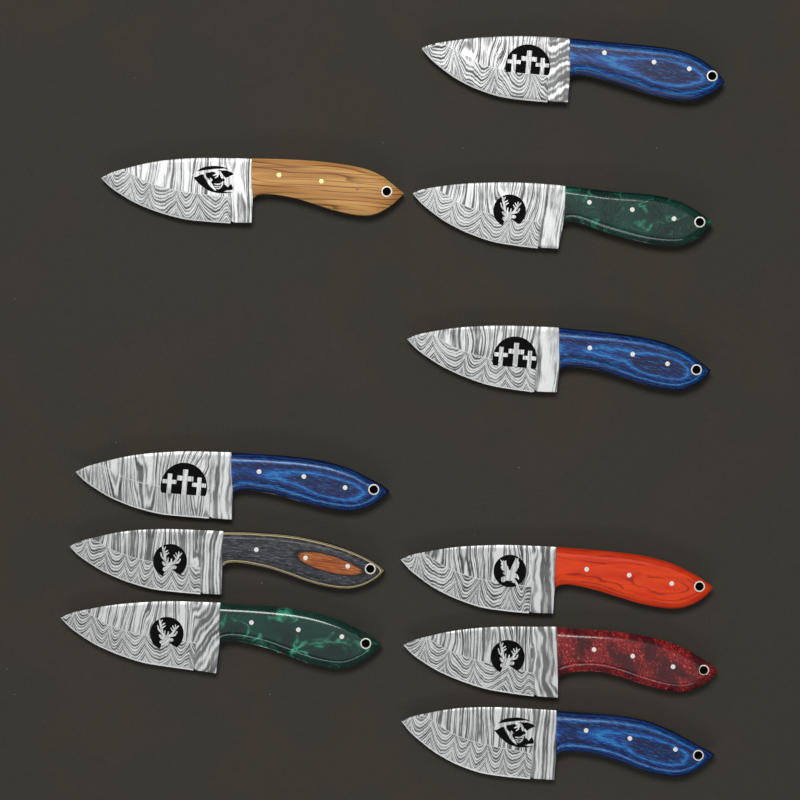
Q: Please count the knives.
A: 10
